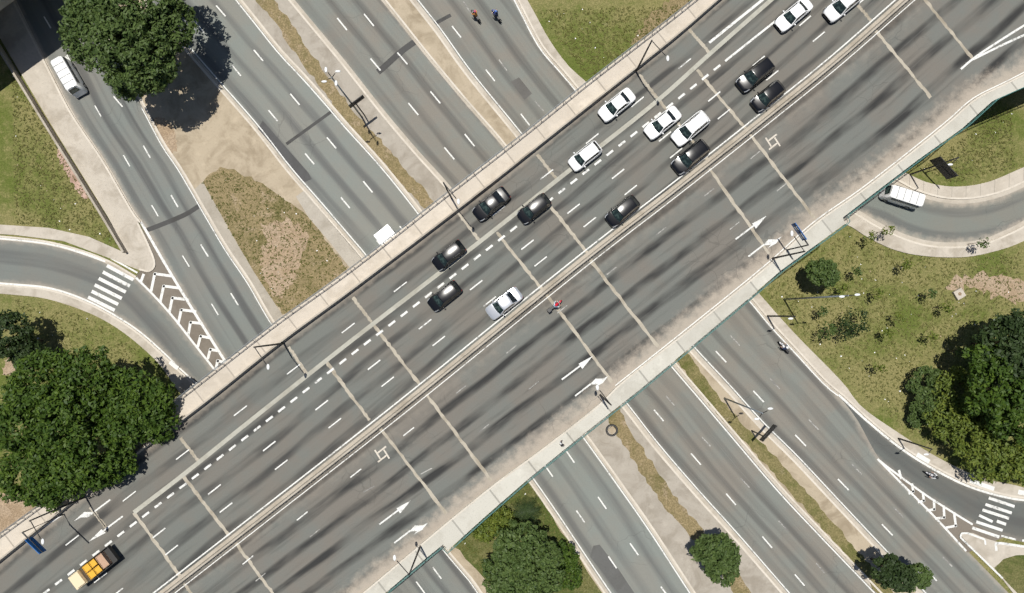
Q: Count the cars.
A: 15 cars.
